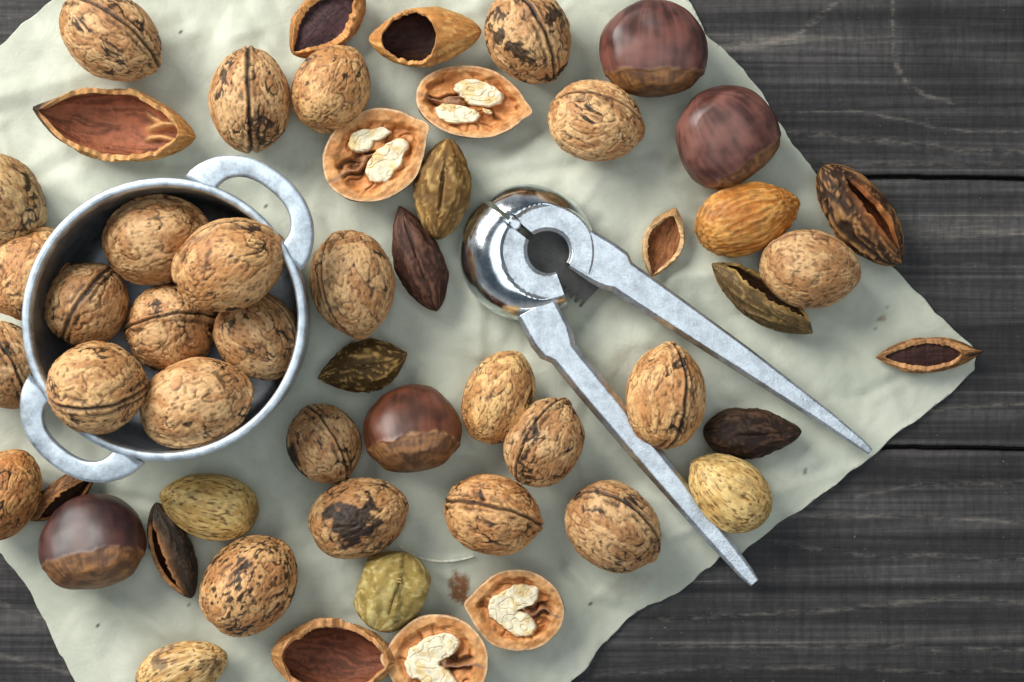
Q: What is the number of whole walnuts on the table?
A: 26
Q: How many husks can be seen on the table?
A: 15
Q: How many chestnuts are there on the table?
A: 4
